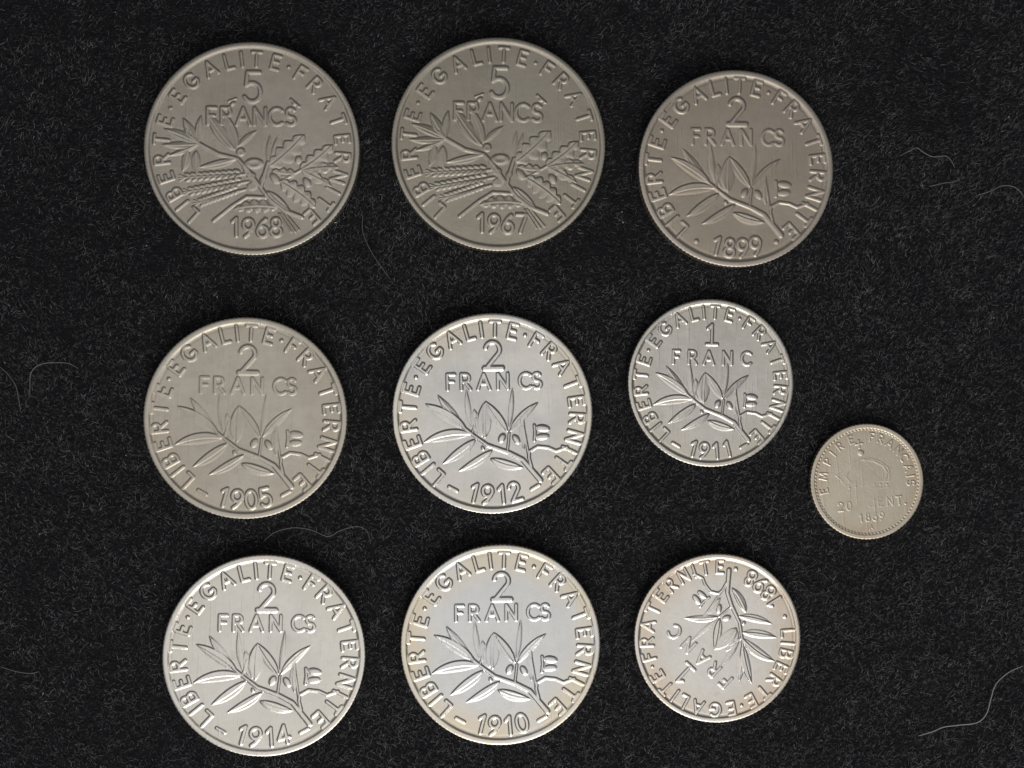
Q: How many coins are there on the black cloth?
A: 10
